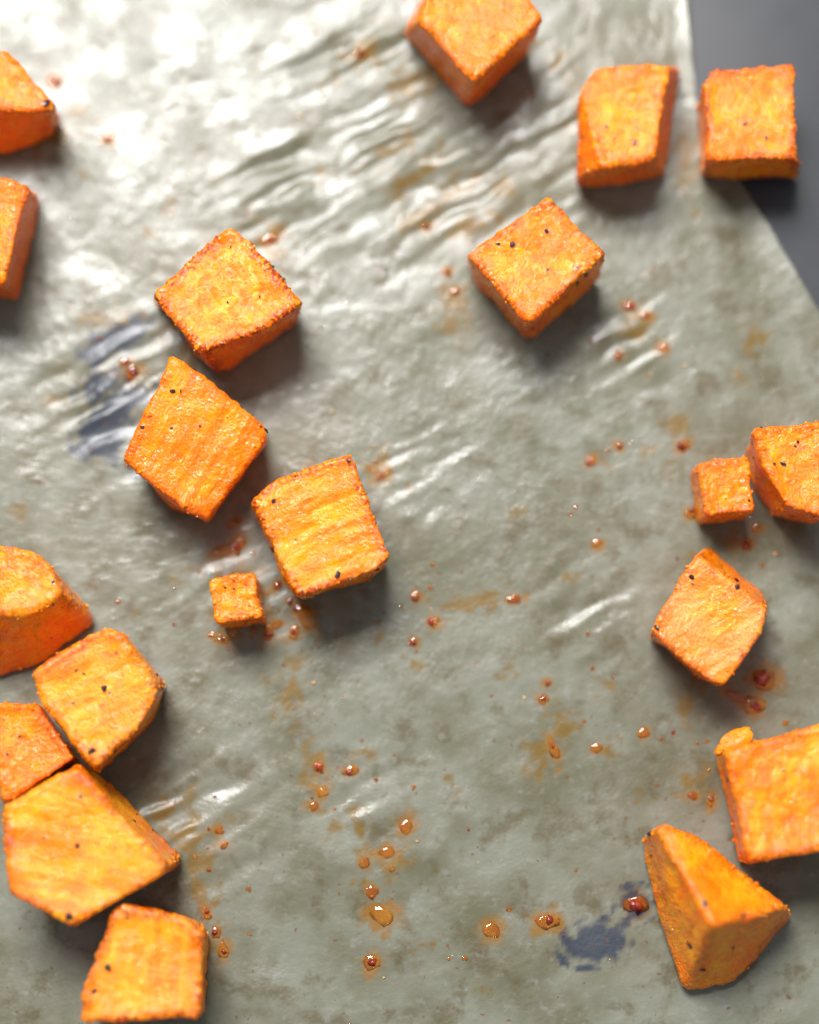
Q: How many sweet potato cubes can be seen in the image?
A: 20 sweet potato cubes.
